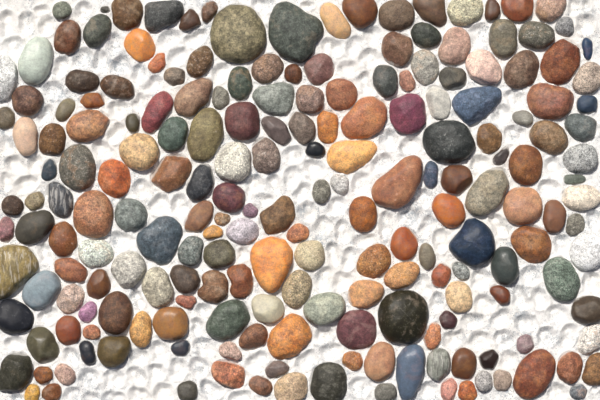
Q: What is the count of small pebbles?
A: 61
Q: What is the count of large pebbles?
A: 139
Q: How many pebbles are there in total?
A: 200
